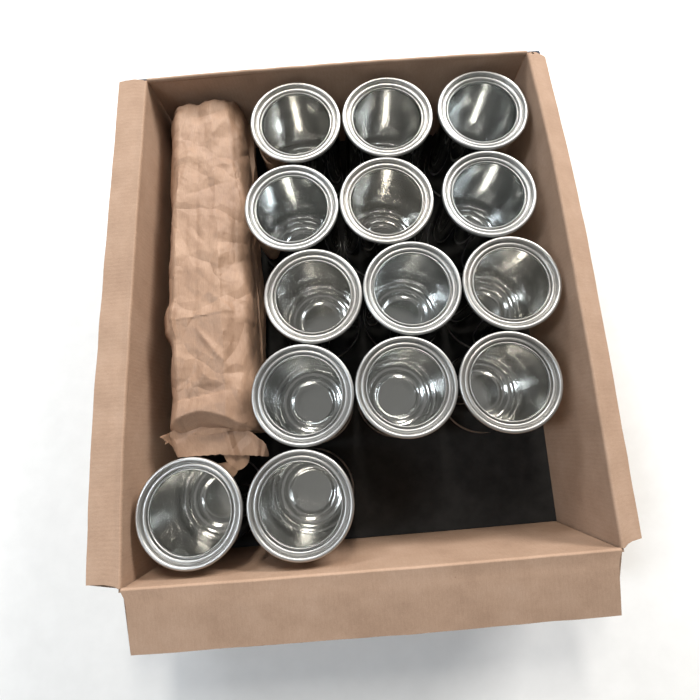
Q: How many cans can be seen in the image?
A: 14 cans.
